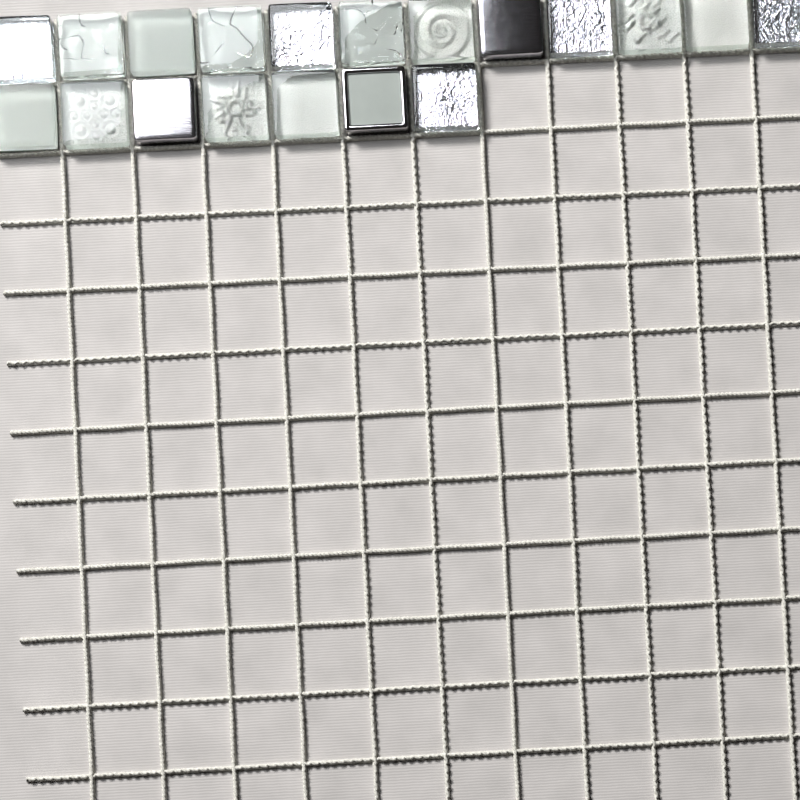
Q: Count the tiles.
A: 19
